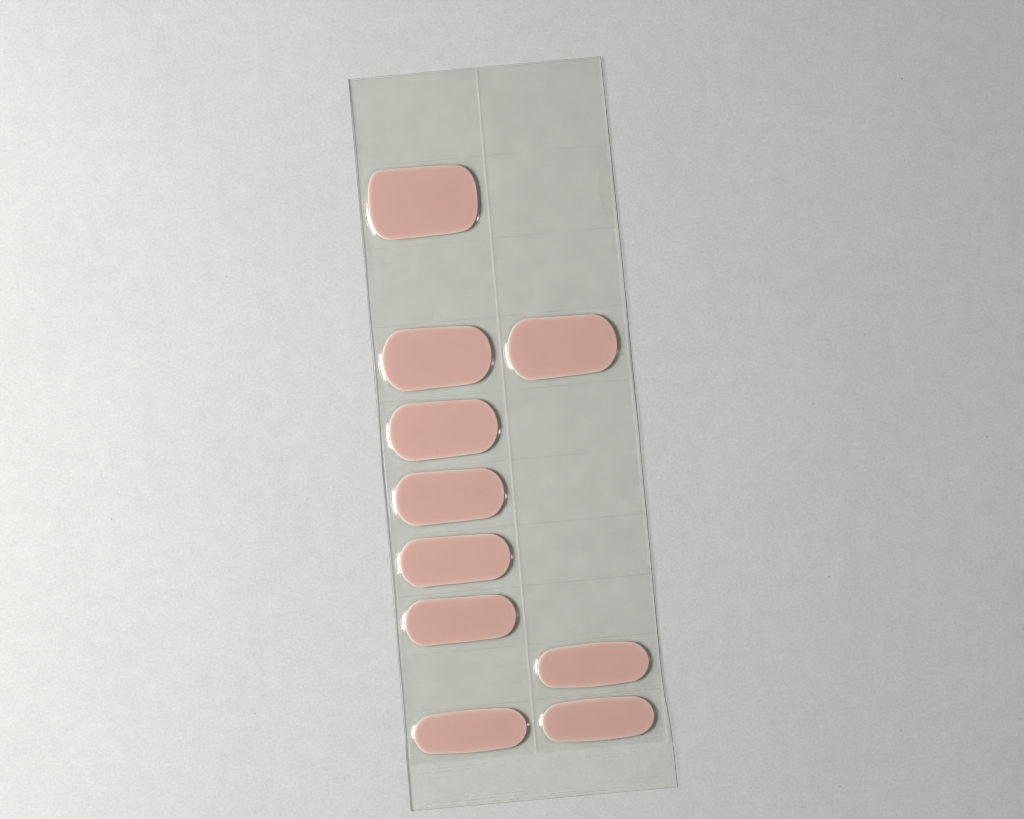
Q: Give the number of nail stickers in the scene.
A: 10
